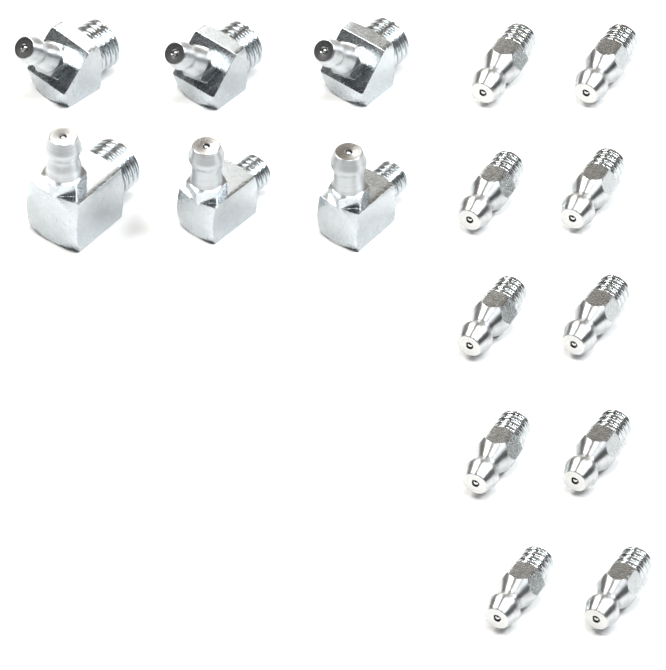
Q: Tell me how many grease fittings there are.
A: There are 16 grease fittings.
